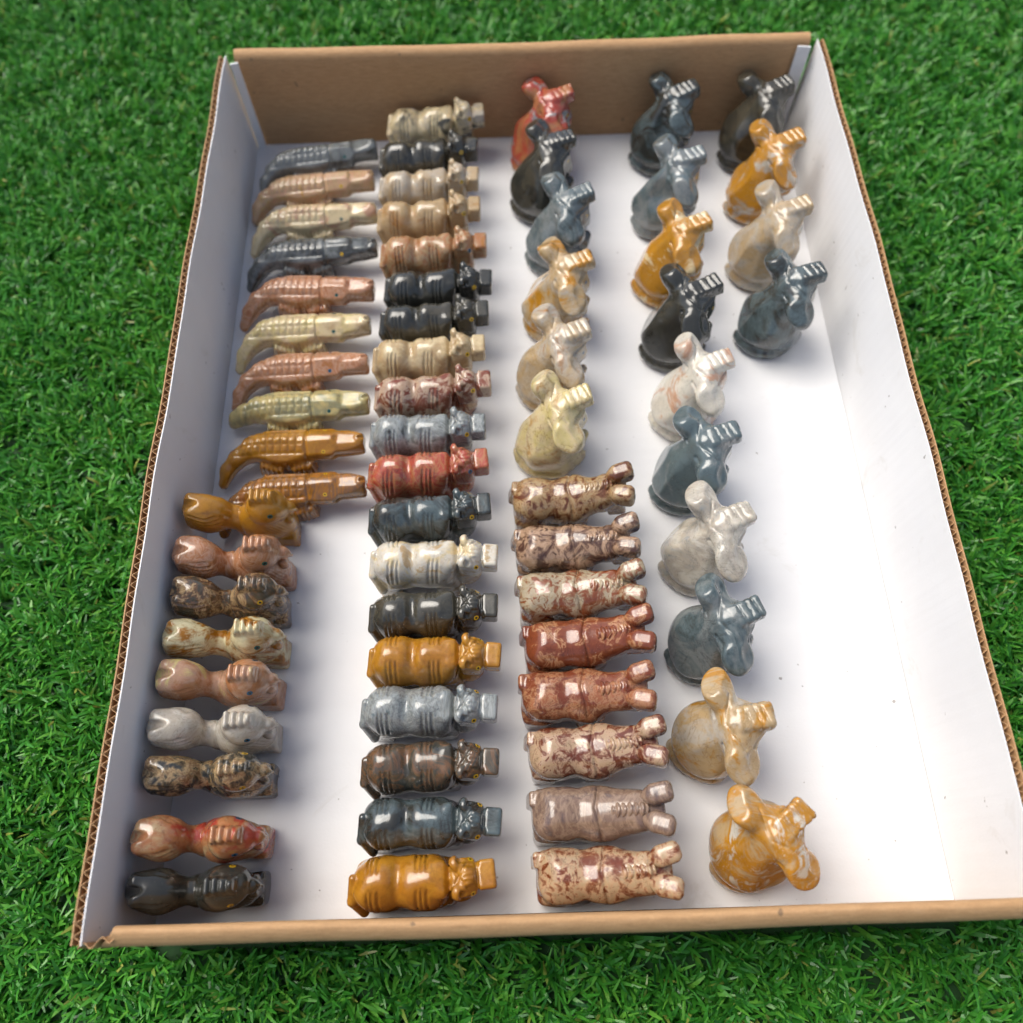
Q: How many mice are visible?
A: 20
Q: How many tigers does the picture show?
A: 19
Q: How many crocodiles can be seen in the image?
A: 10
